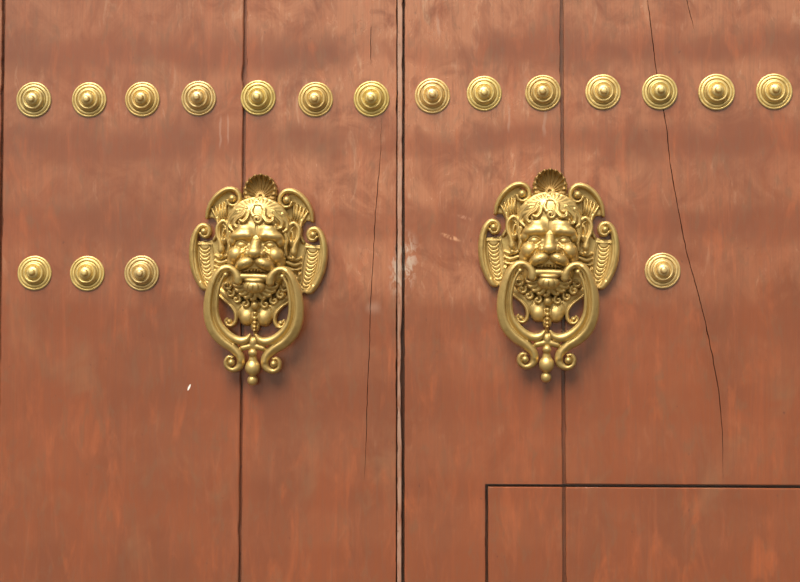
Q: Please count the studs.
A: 18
